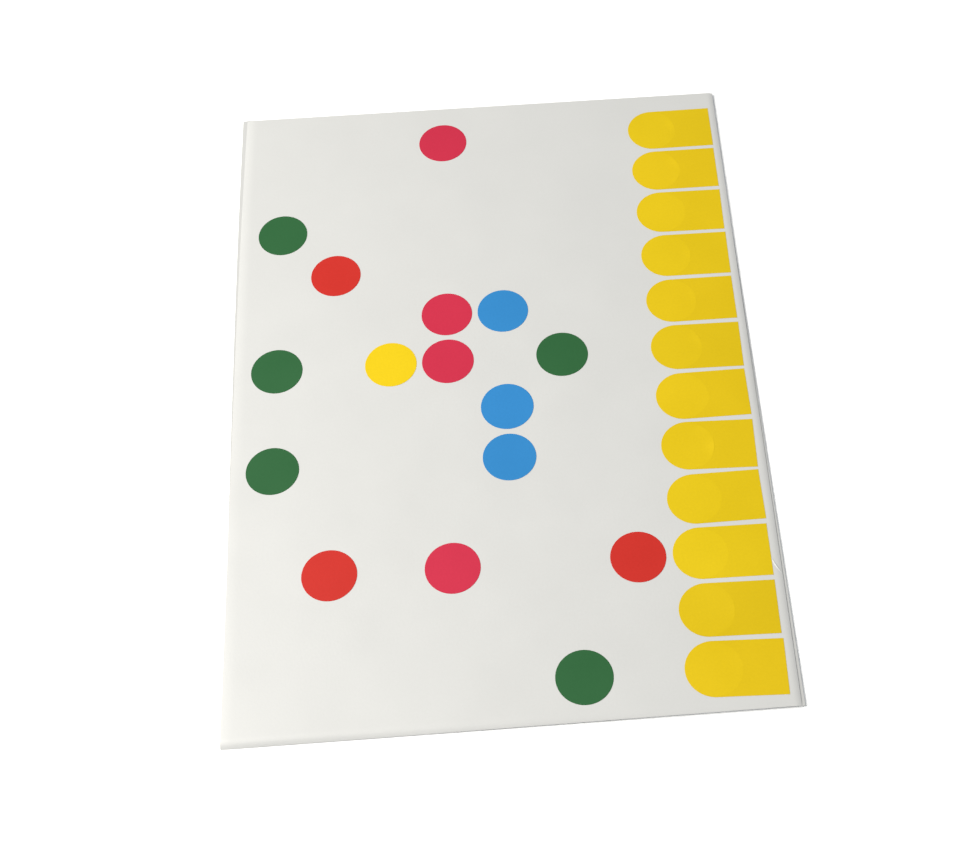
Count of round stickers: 16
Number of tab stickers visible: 12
